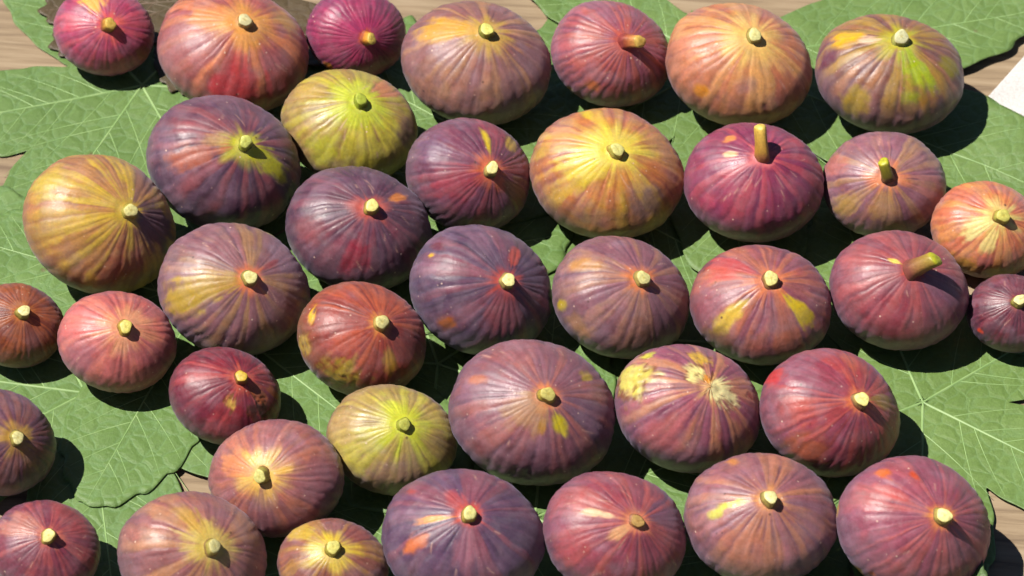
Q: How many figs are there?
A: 39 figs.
